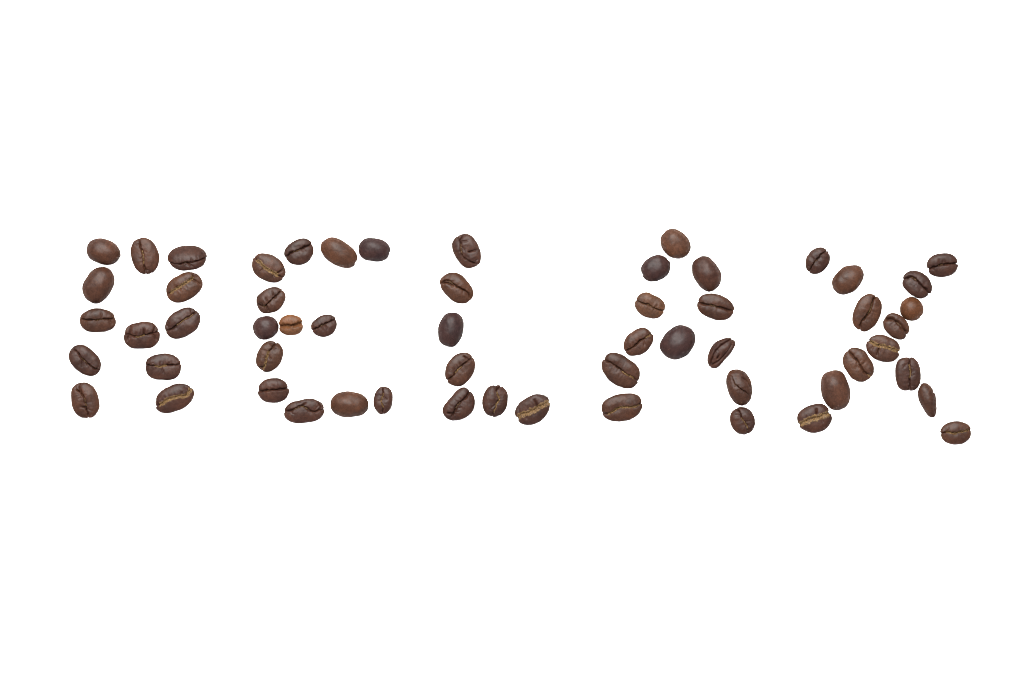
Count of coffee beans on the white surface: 58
